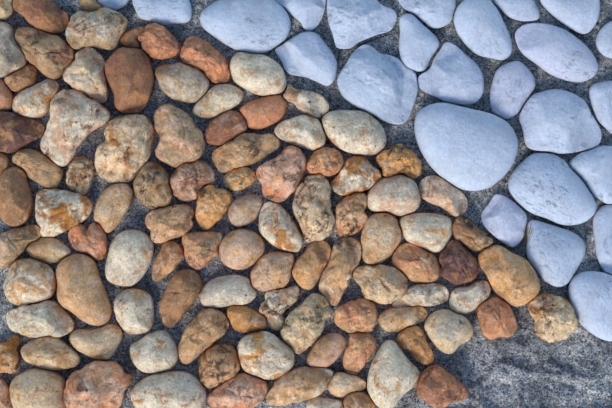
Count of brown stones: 102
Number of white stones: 25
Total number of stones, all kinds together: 127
